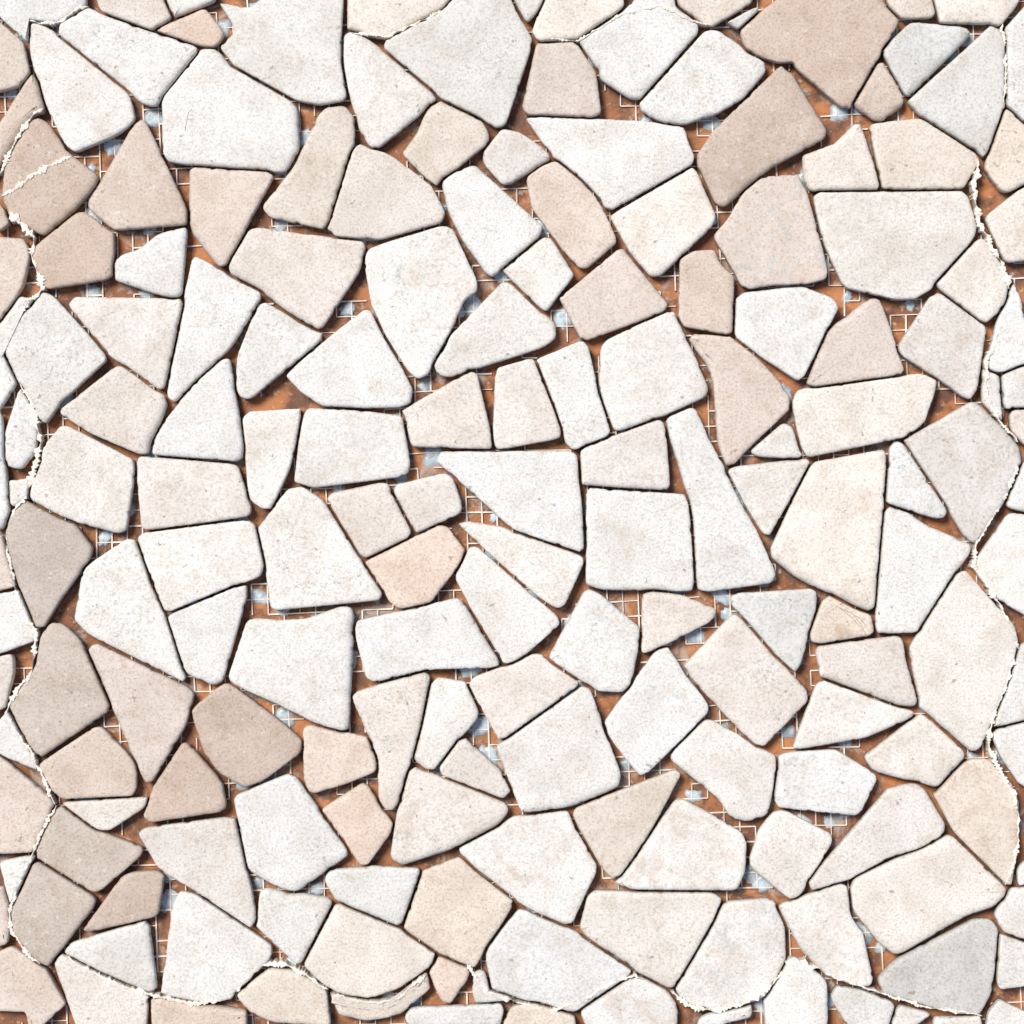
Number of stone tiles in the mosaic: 185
